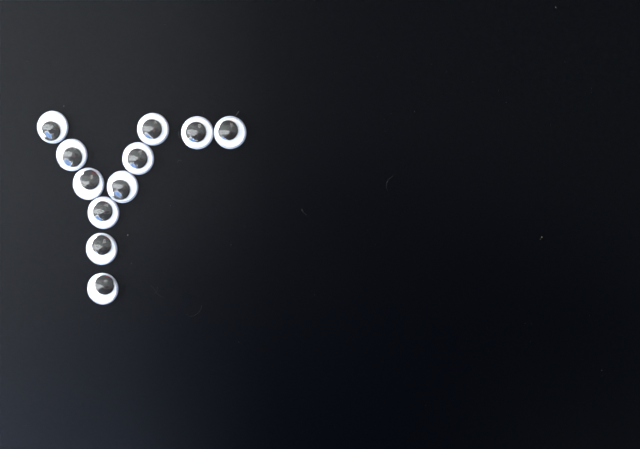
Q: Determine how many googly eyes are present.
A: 11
